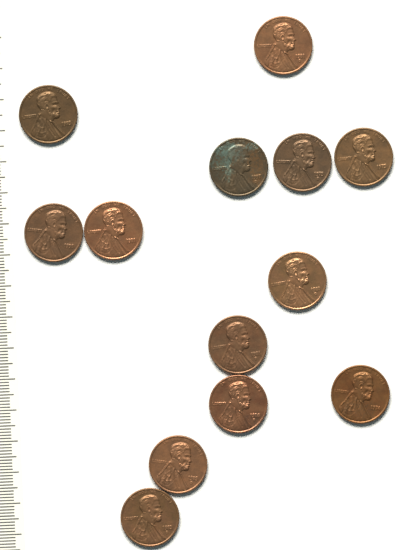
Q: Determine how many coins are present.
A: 13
